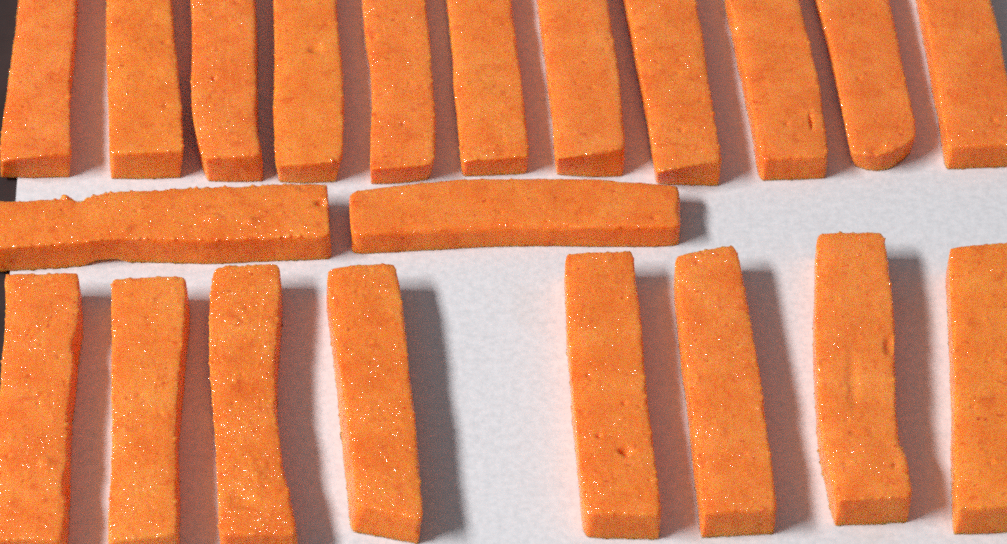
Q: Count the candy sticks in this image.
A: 21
